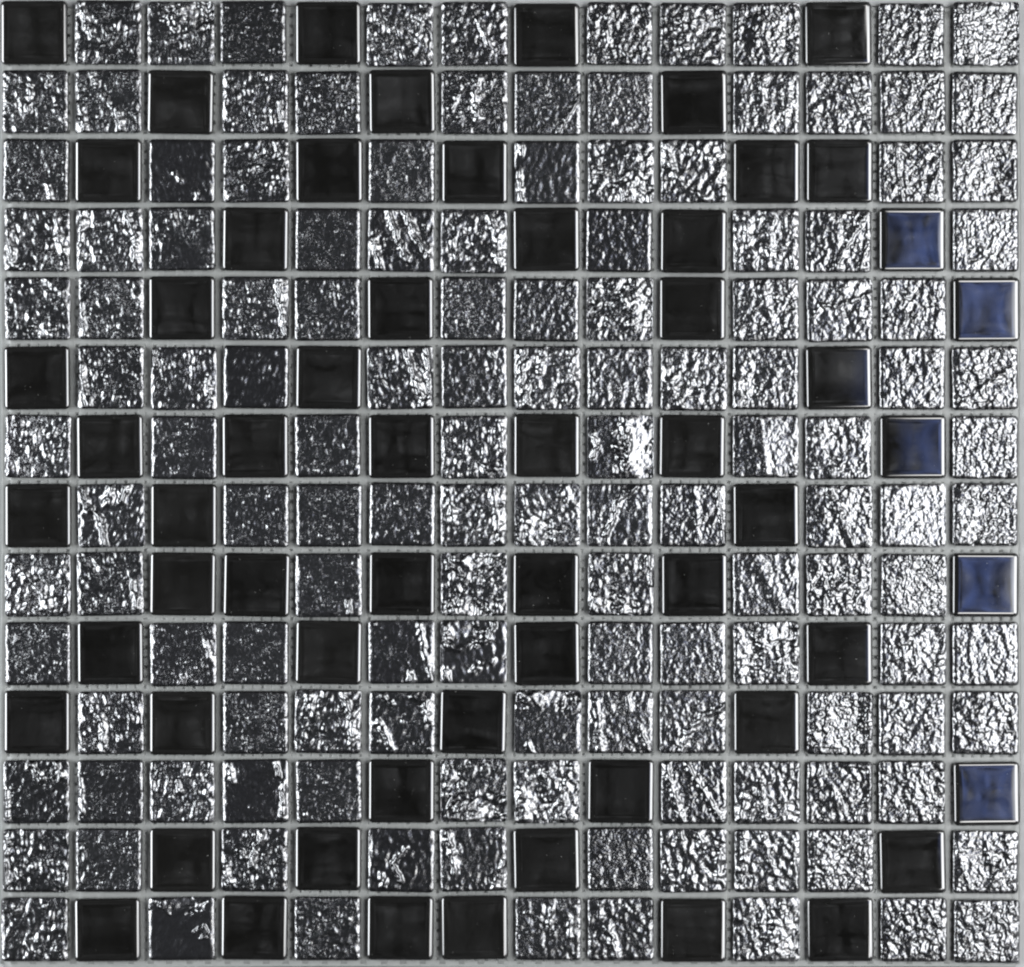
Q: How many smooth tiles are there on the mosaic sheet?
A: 59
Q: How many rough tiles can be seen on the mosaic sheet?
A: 137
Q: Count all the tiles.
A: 196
